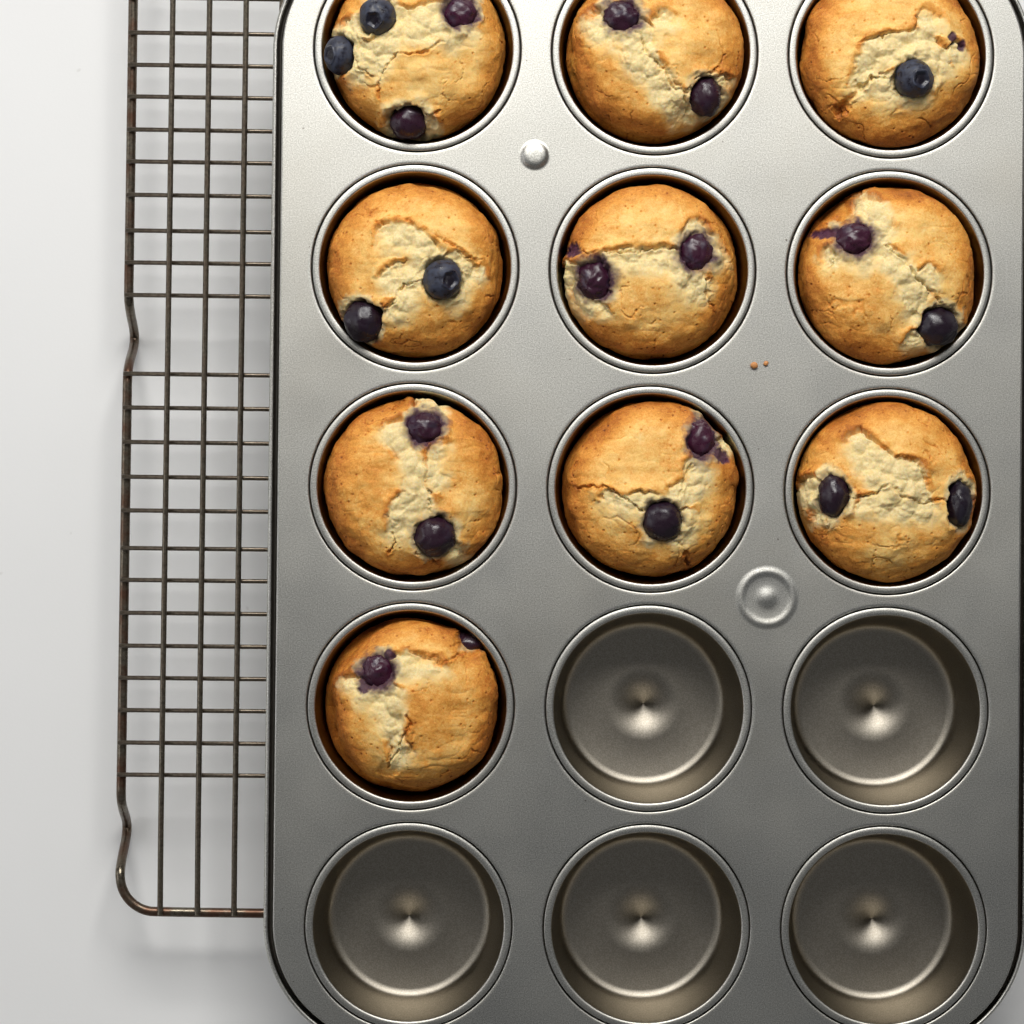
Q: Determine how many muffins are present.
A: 10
